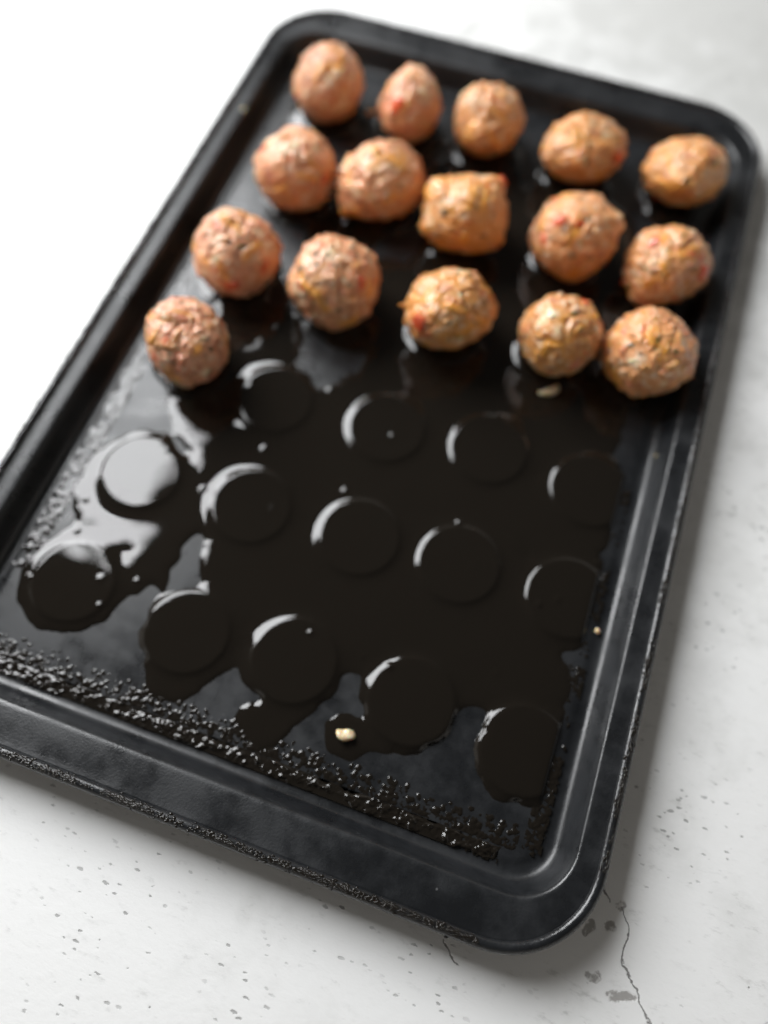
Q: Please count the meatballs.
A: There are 16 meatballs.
